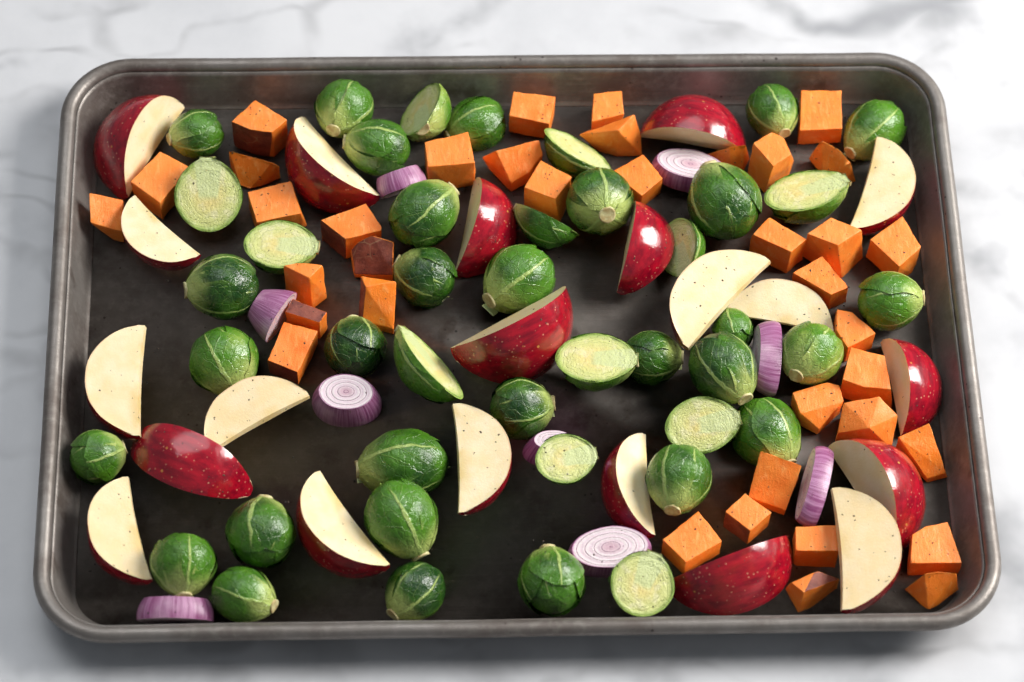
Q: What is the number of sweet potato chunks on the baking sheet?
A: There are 38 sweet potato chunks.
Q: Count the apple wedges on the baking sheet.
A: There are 21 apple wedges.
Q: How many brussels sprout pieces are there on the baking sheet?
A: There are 42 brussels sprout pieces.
